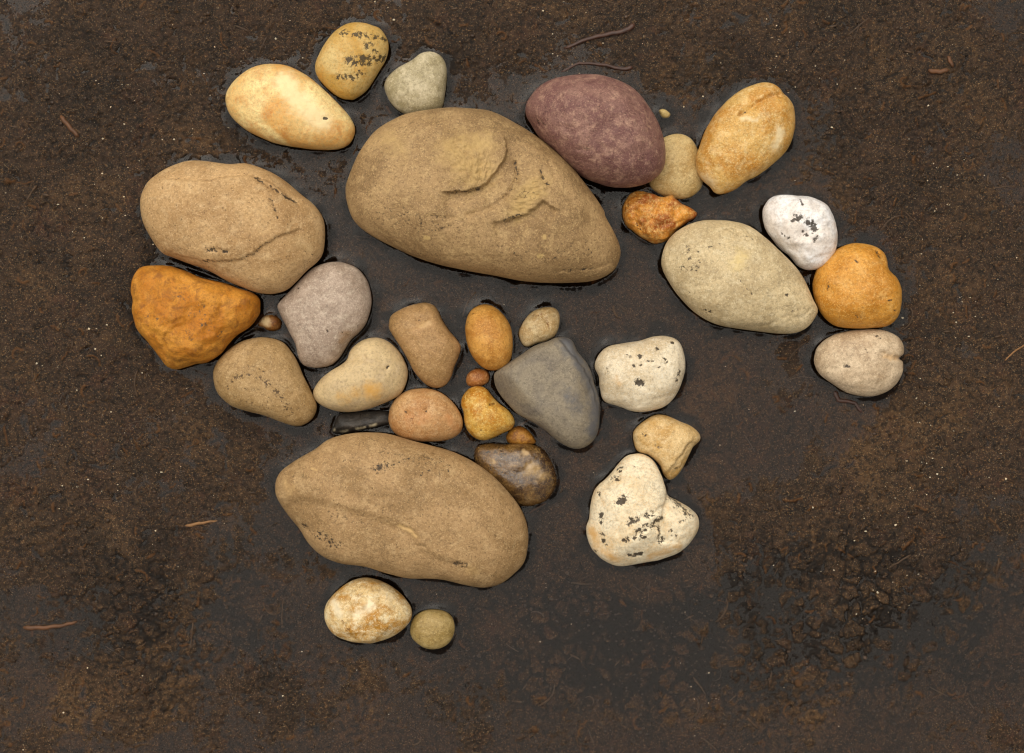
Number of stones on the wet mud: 35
